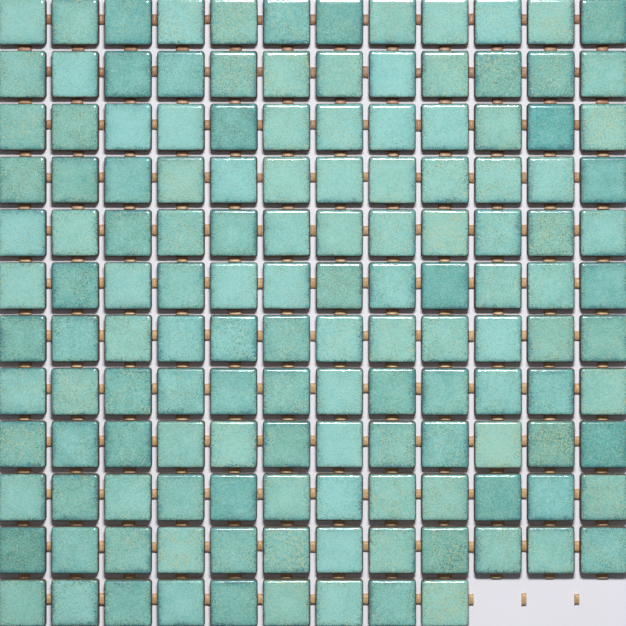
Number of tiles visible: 141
